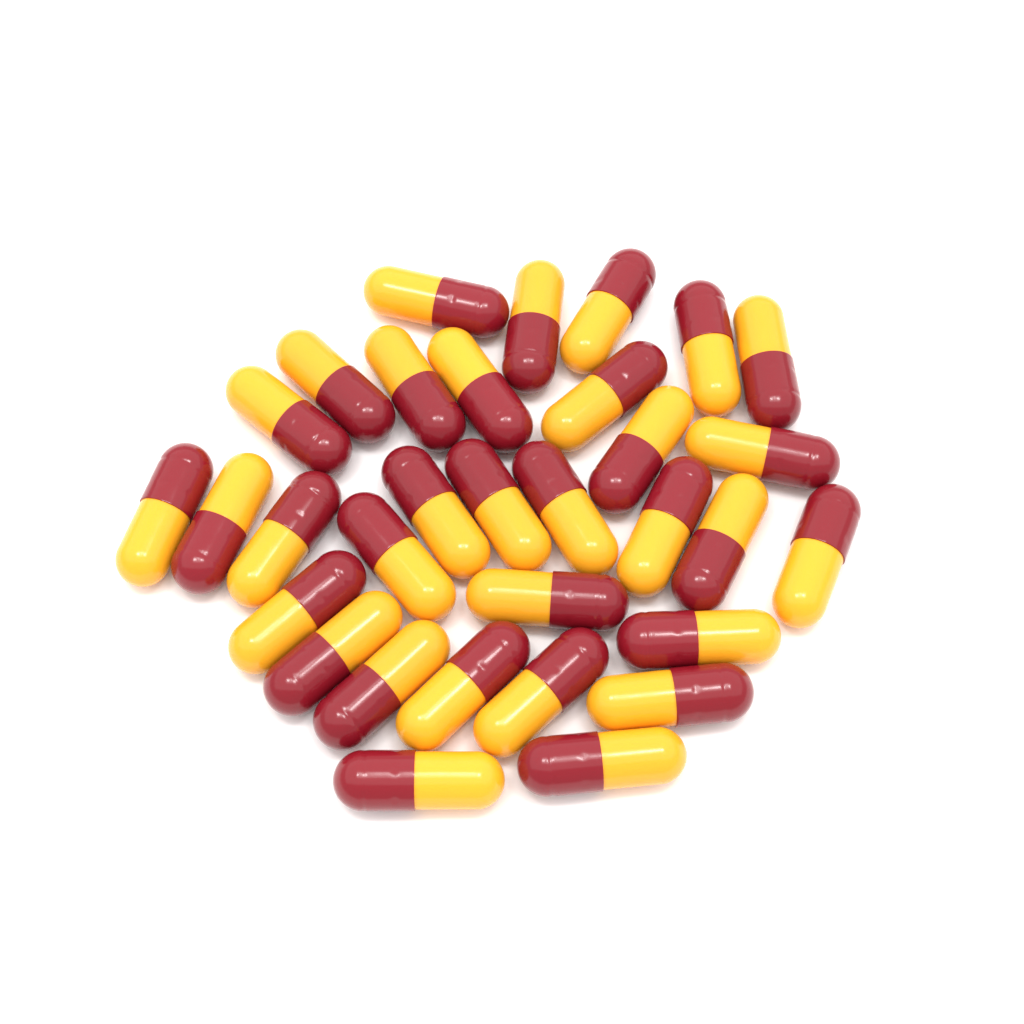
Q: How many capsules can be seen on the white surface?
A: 32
